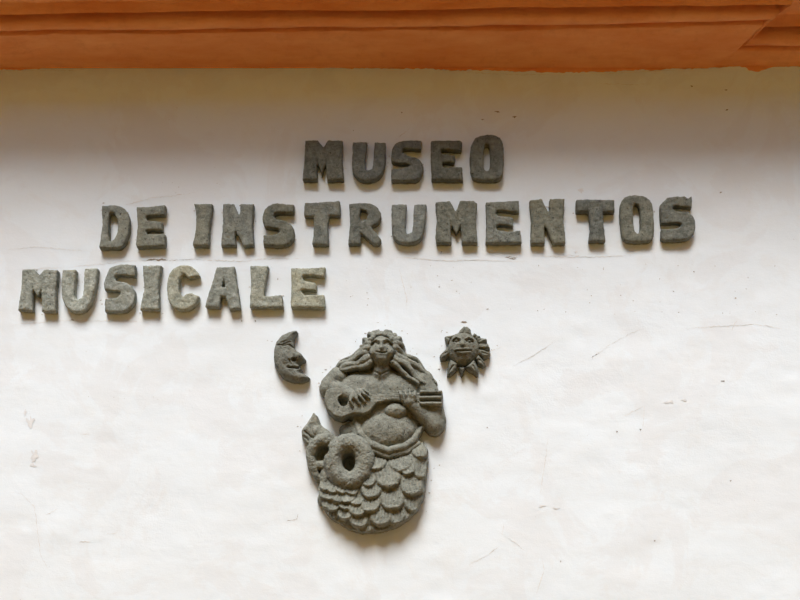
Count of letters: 27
